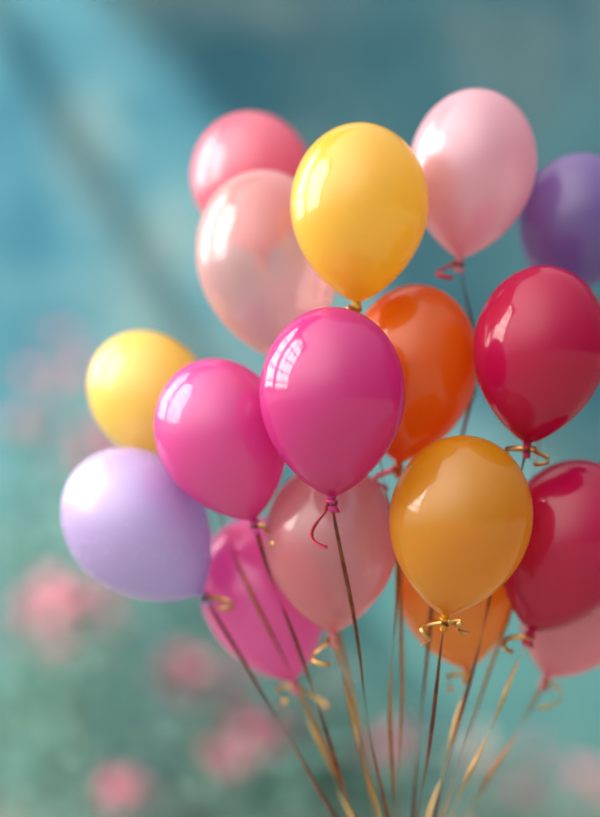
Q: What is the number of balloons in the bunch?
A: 17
